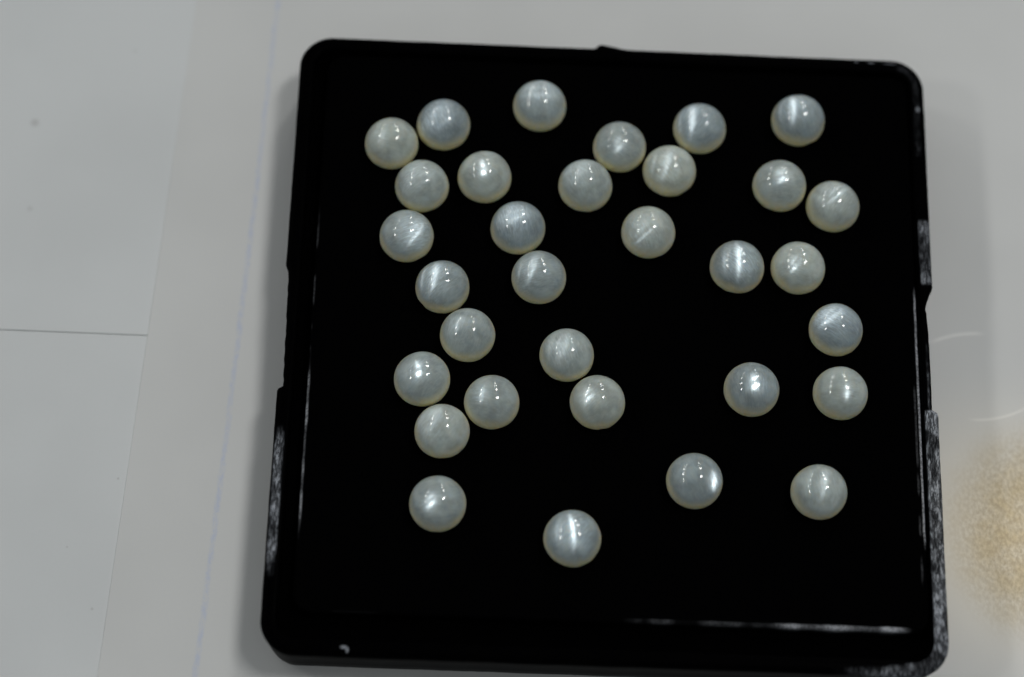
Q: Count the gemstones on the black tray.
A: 32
